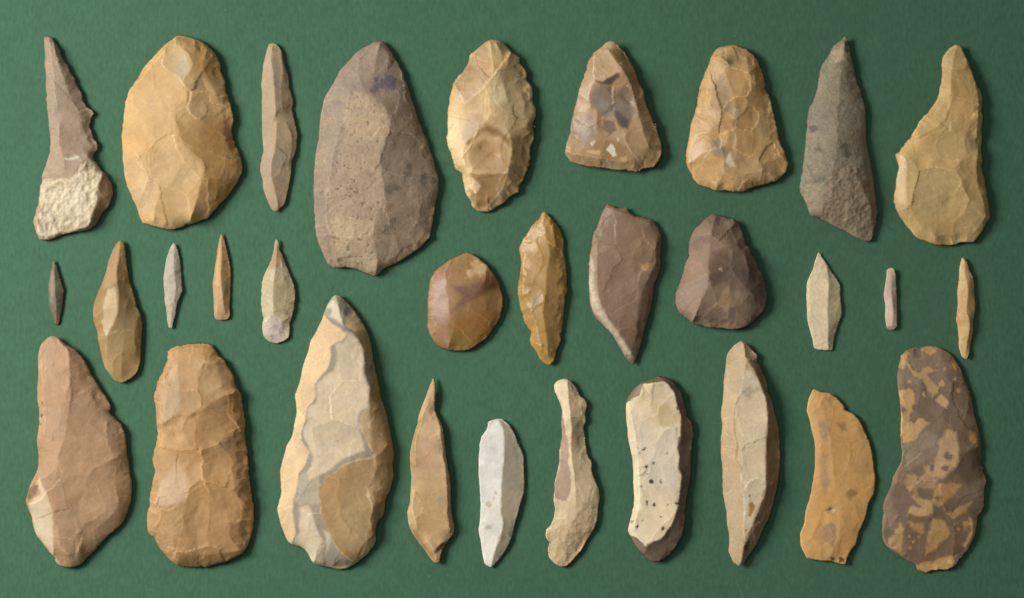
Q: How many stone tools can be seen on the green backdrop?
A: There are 31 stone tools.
